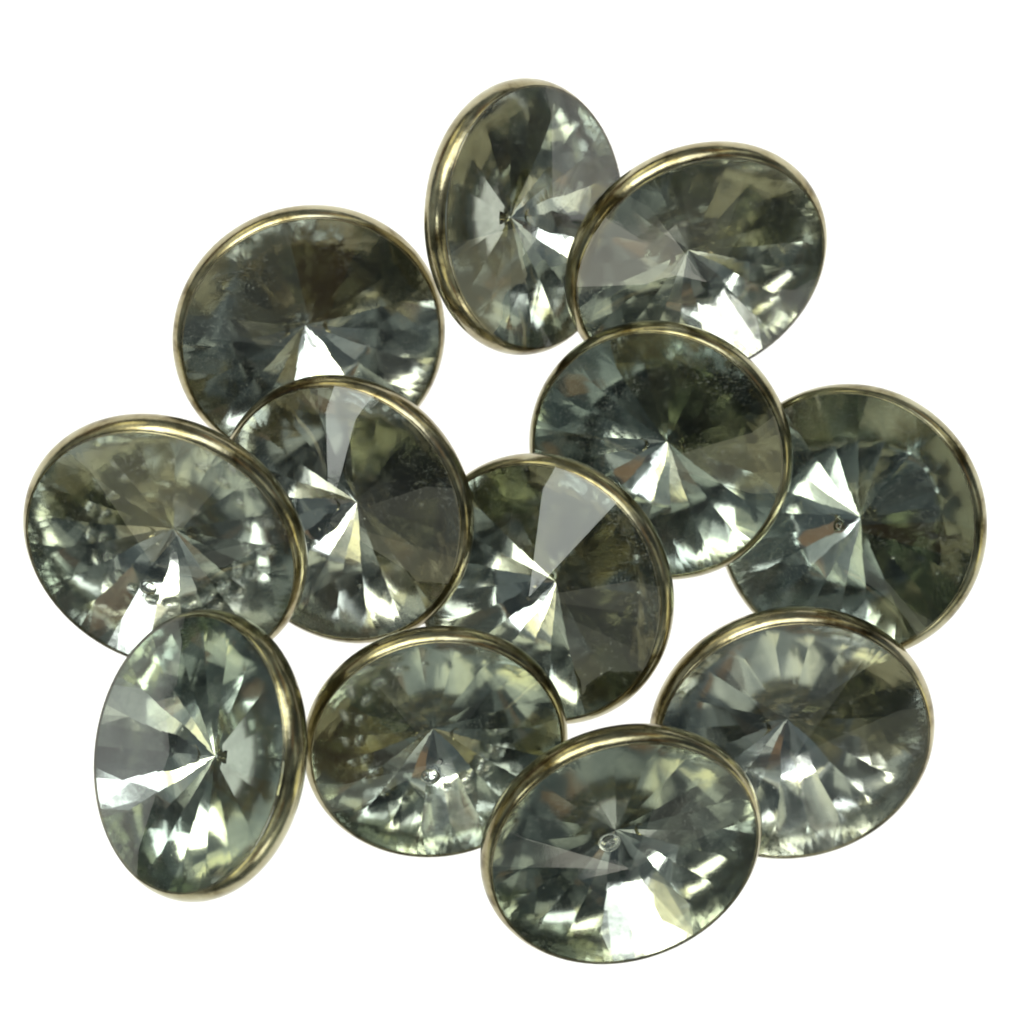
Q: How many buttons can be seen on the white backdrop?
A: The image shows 12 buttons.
